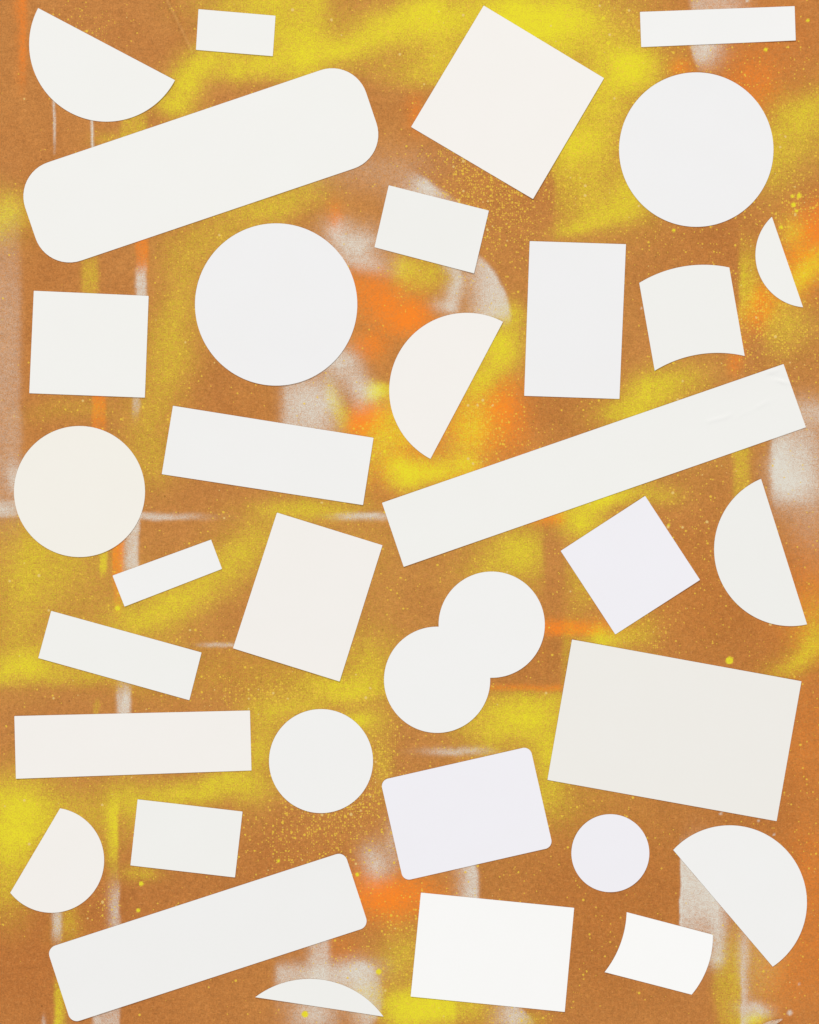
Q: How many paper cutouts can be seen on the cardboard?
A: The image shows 34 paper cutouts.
